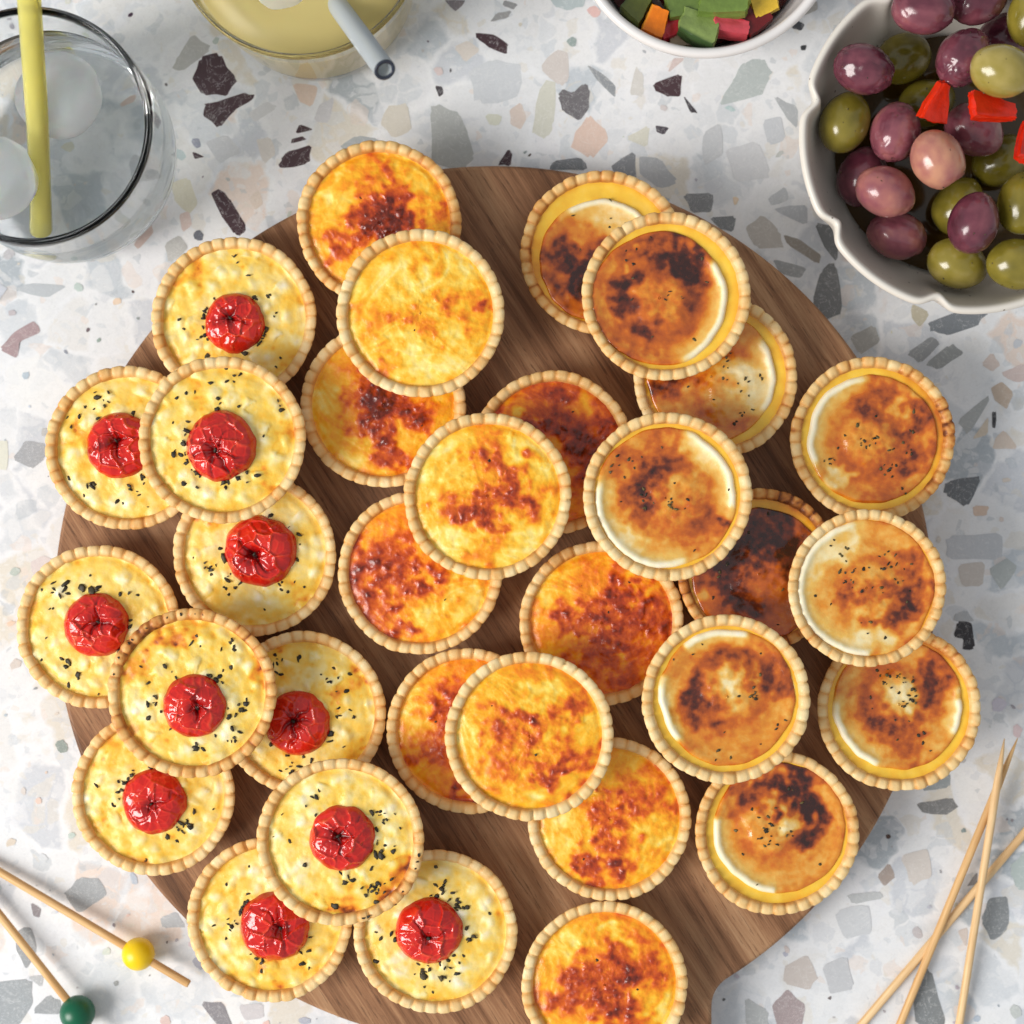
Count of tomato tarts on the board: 11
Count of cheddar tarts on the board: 11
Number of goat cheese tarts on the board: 10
